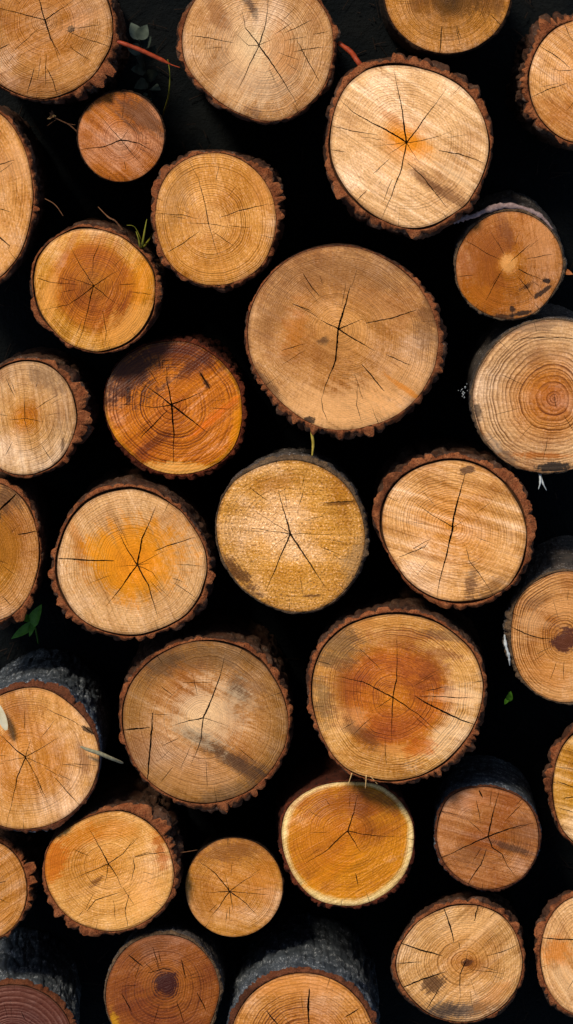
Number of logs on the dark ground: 33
